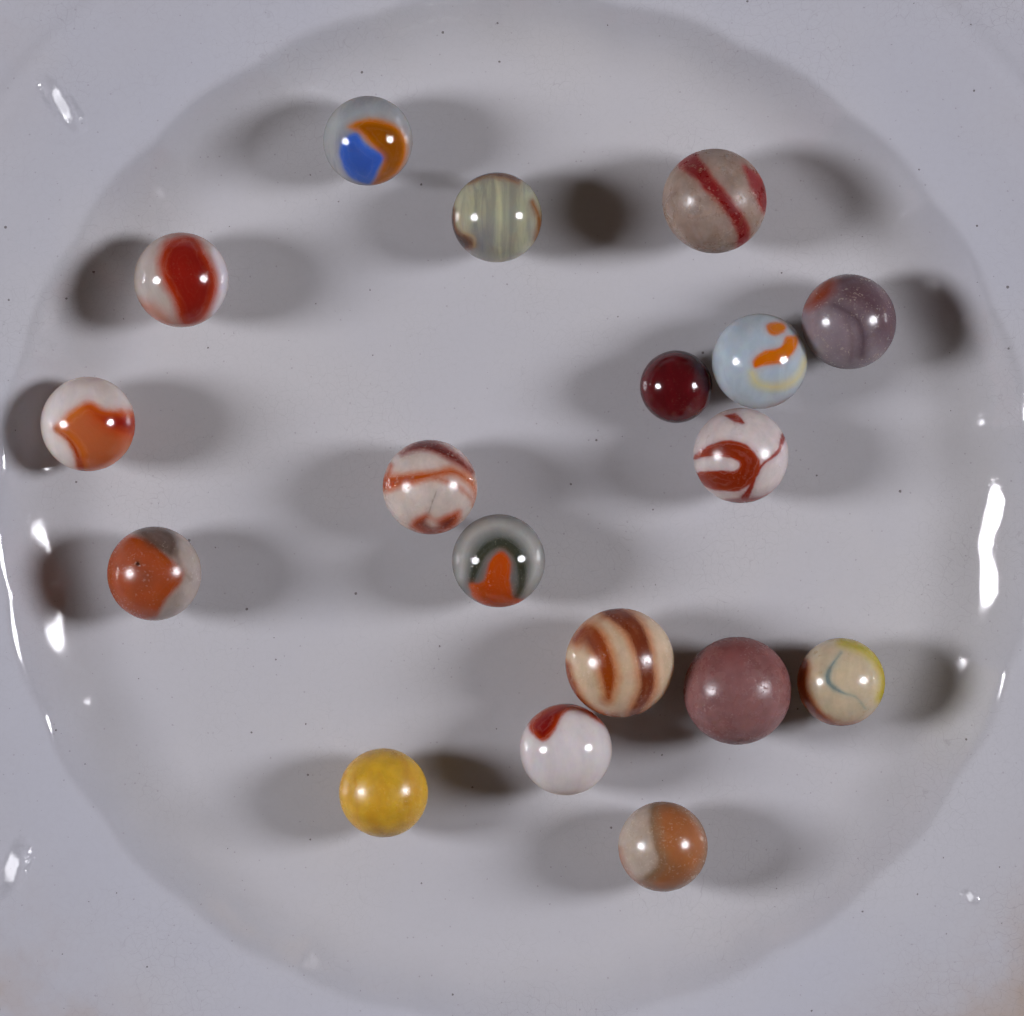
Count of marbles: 18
